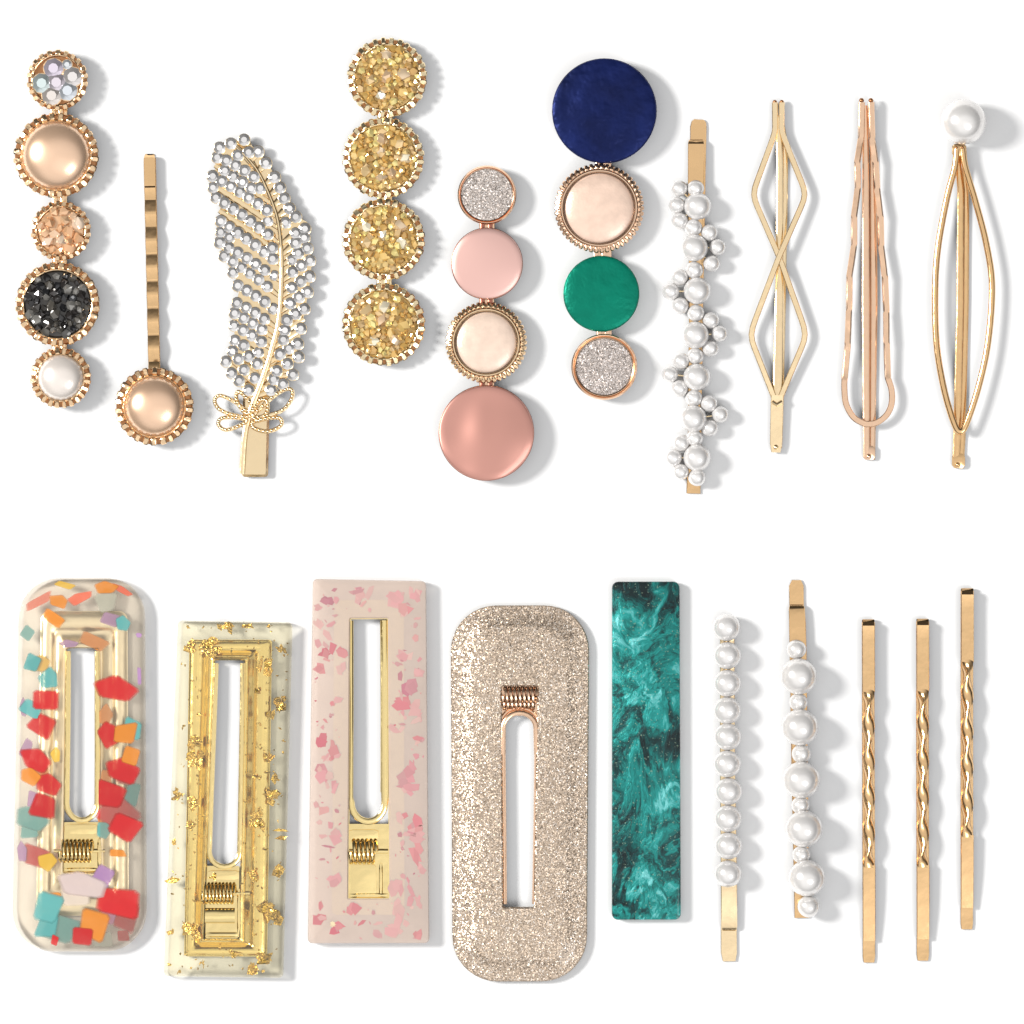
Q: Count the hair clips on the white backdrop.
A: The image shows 20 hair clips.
